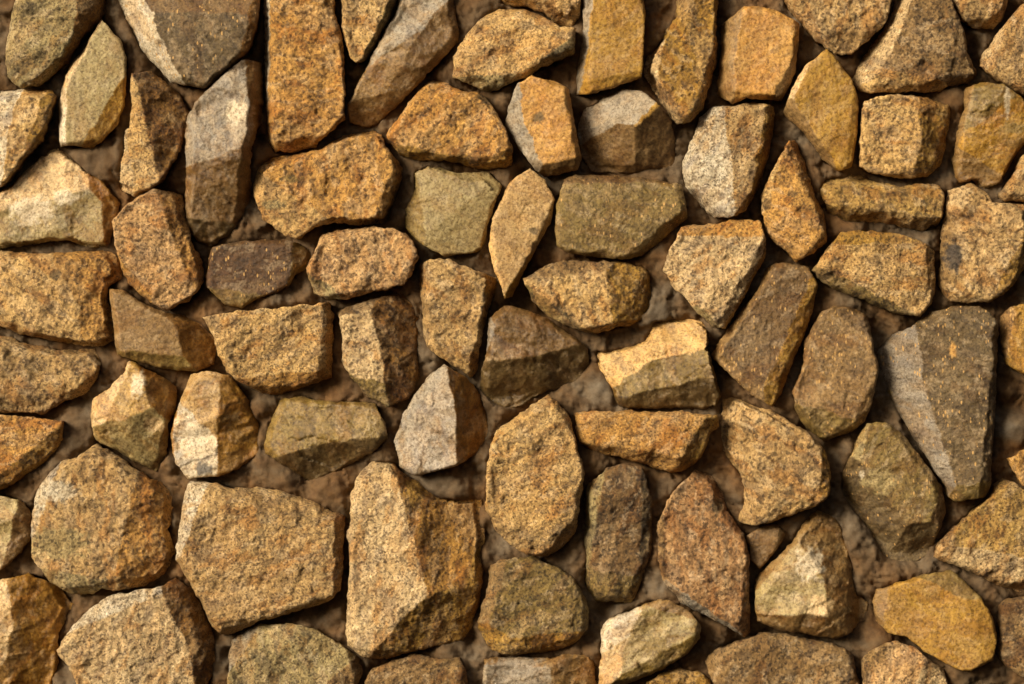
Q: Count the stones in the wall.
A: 83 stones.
